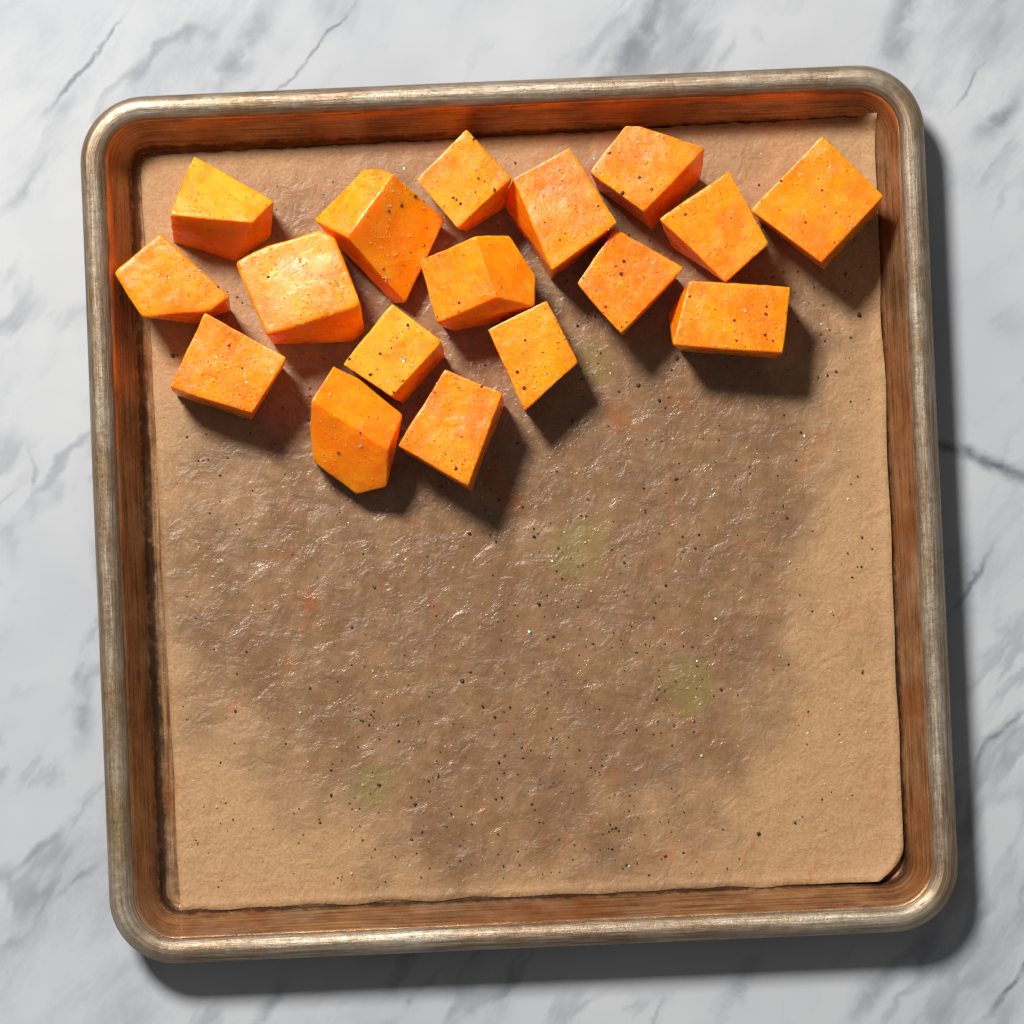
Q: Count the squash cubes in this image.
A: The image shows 17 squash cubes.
